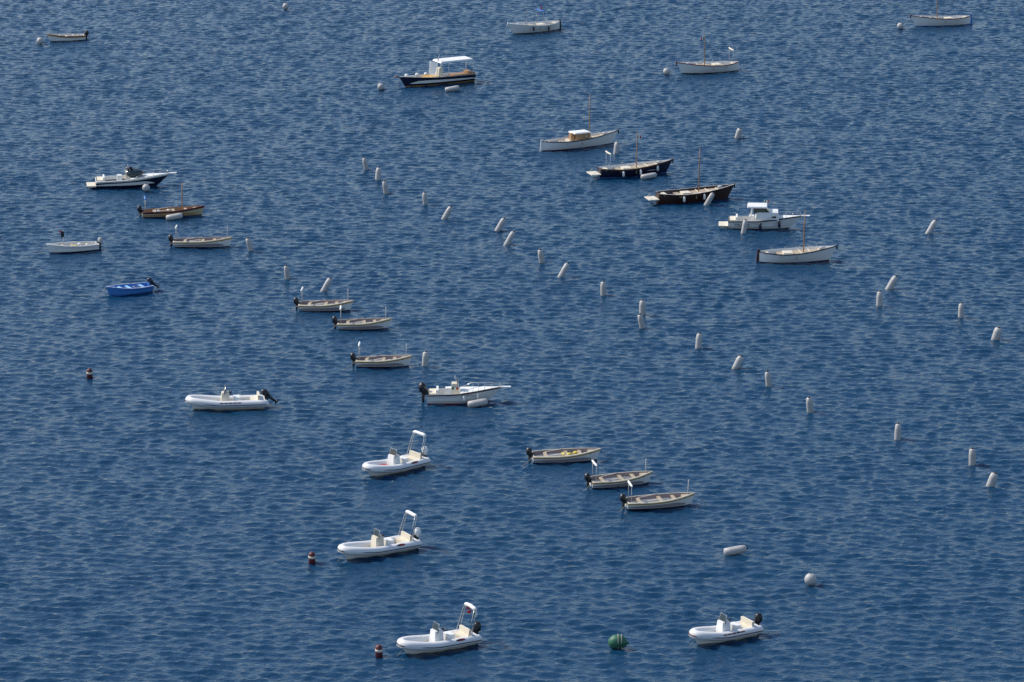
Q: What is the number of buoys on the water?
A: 48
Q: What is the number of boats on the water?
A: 27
